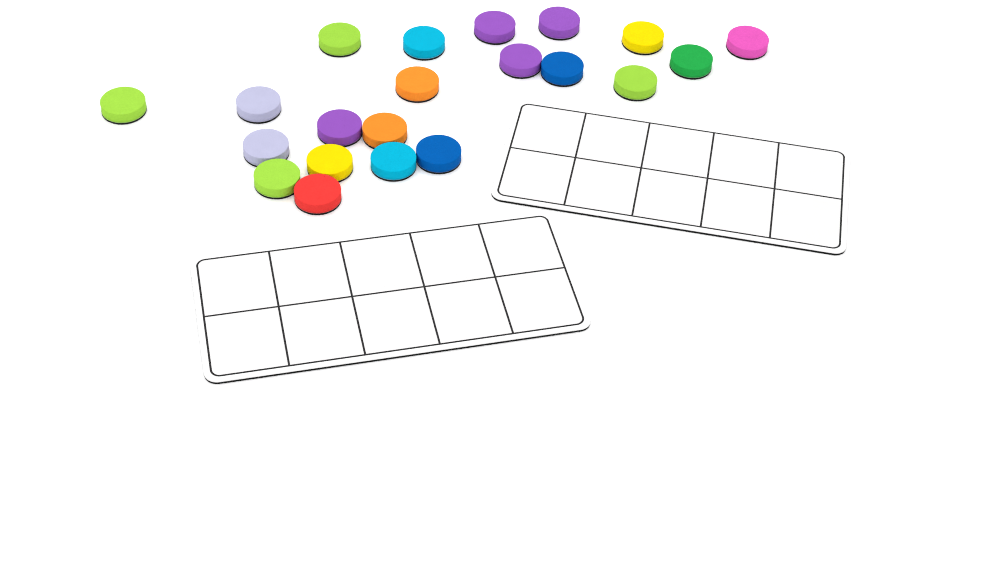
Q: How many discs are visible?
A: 21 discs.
